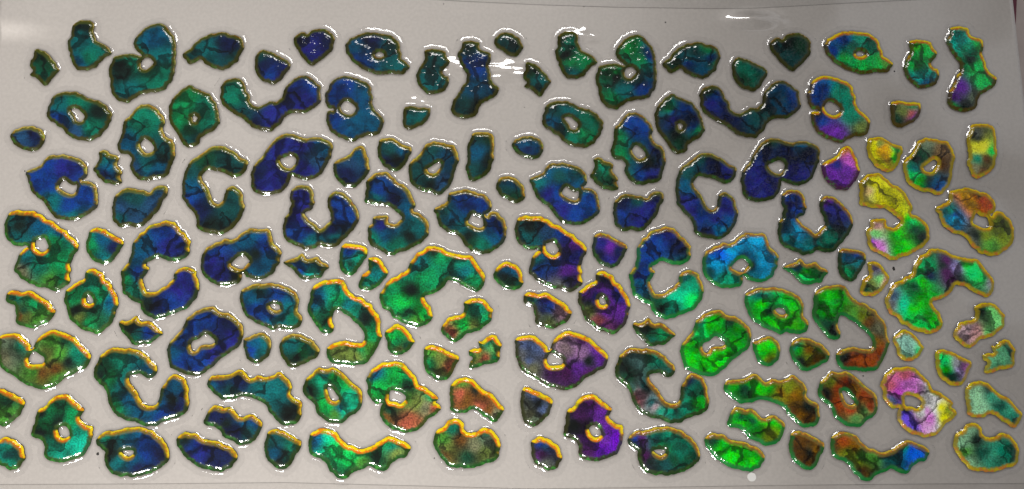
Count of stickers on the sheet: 129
